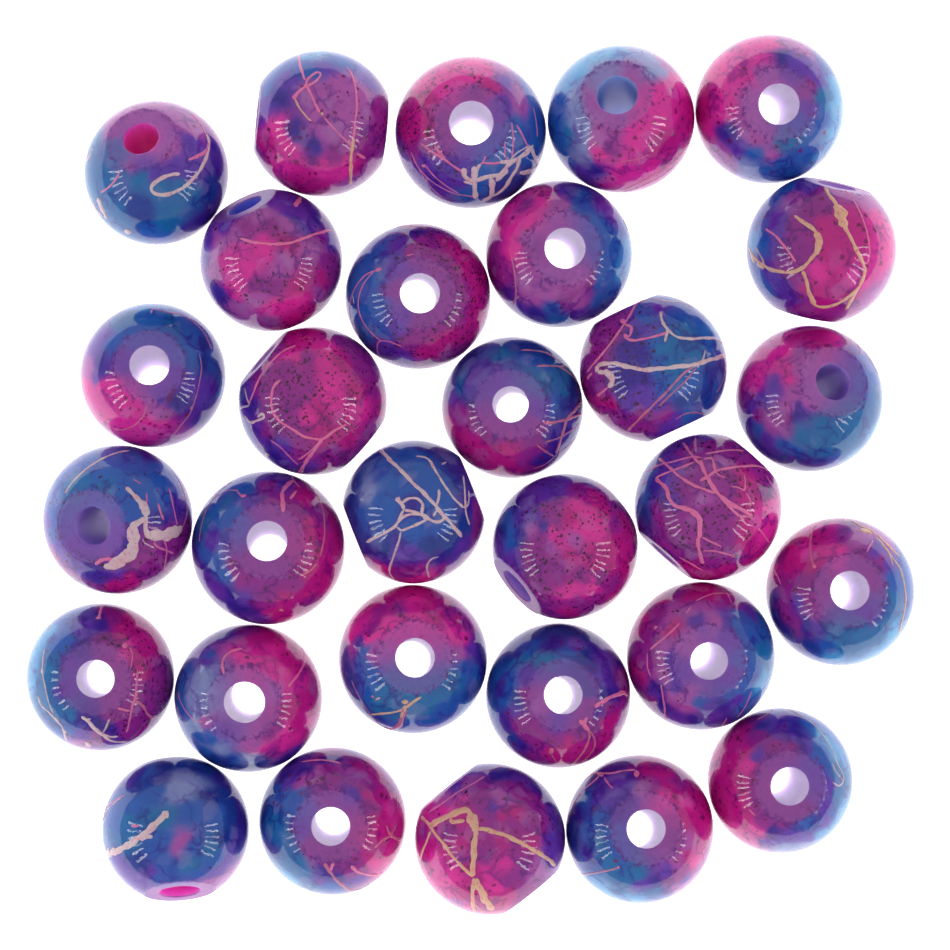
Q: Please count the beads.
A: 30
